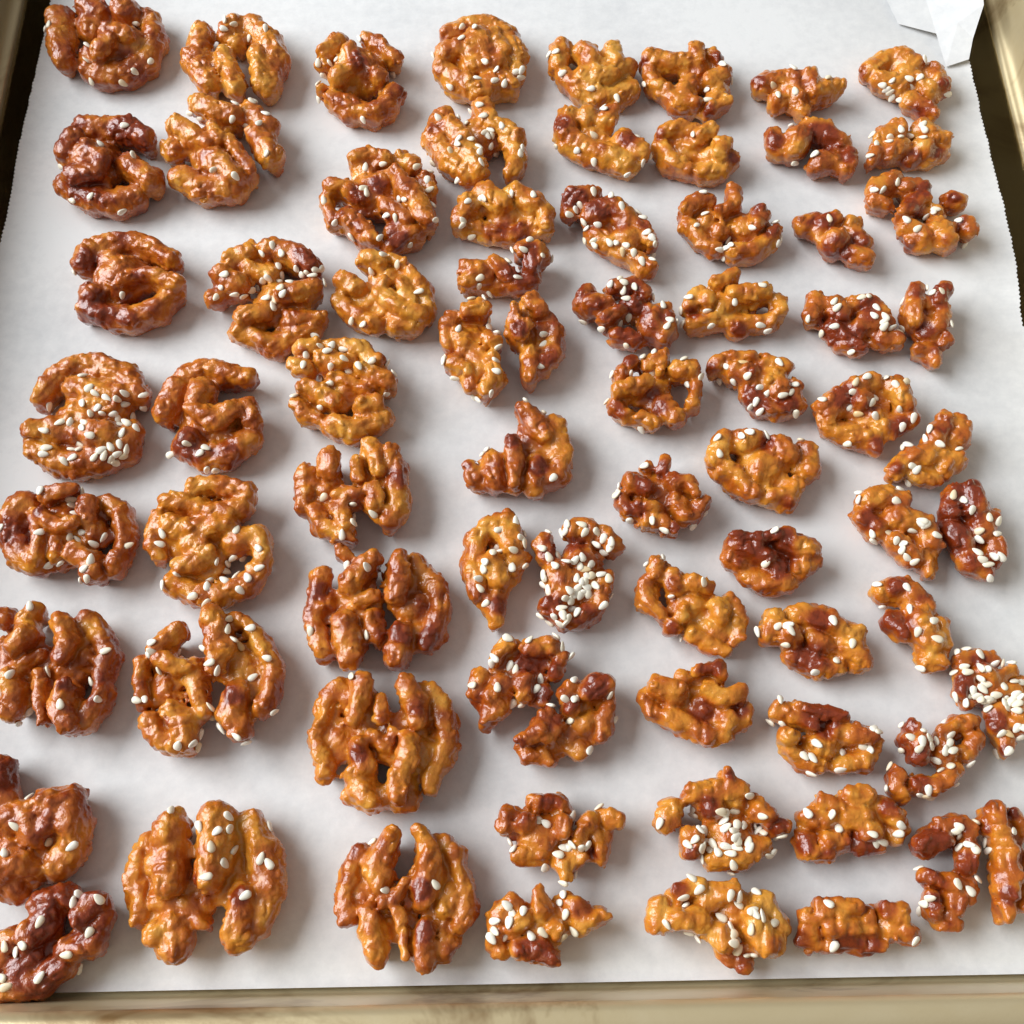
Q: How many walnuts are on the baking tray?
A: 74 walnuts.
